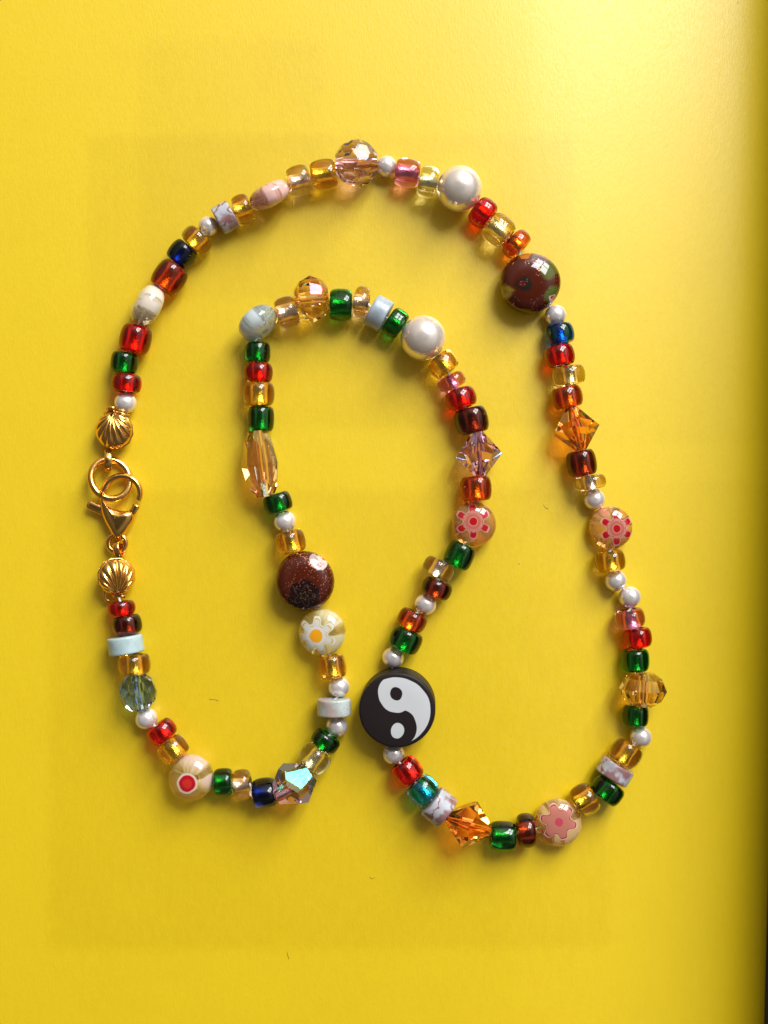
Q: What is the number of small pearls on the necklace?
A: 15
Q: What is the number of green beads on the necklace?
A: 14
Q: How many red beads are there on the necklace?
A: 10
